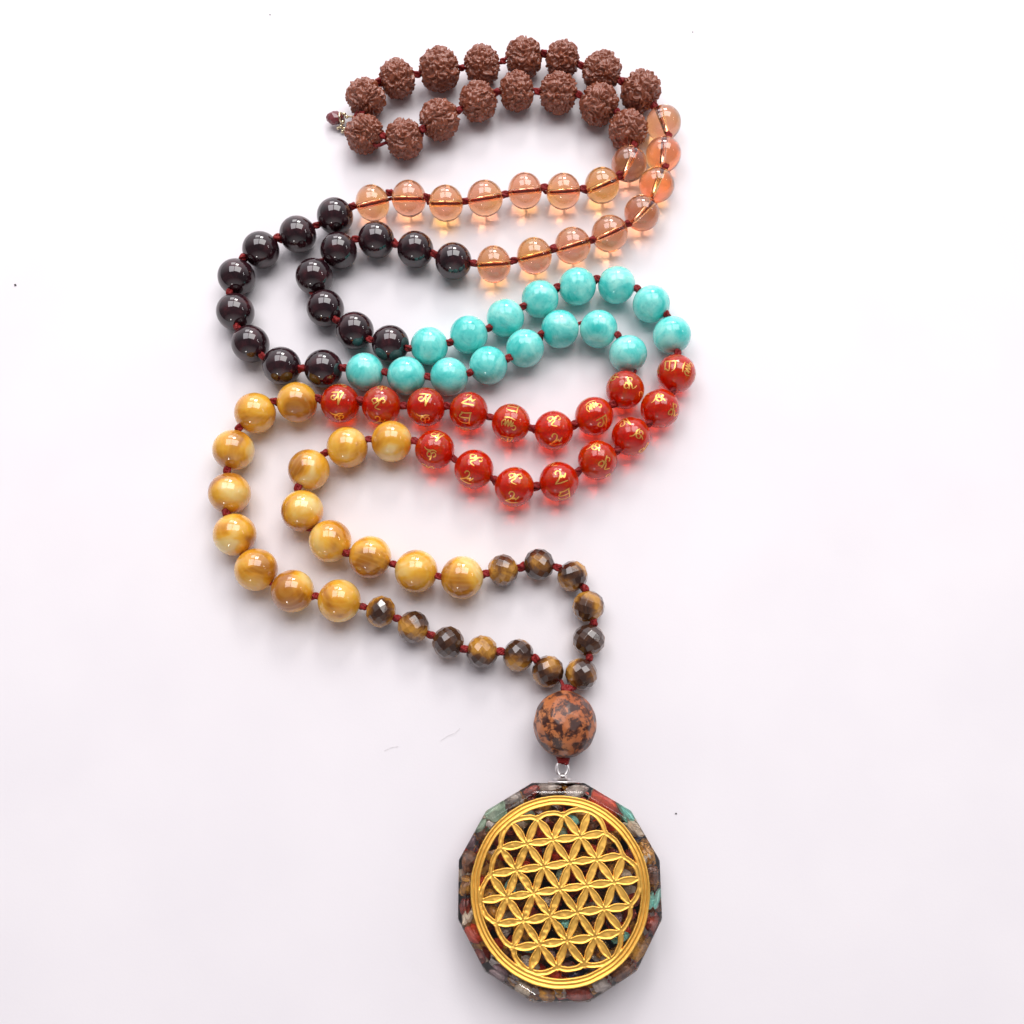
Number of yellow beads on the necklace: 16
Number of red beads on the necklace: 16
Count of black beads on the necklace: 16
